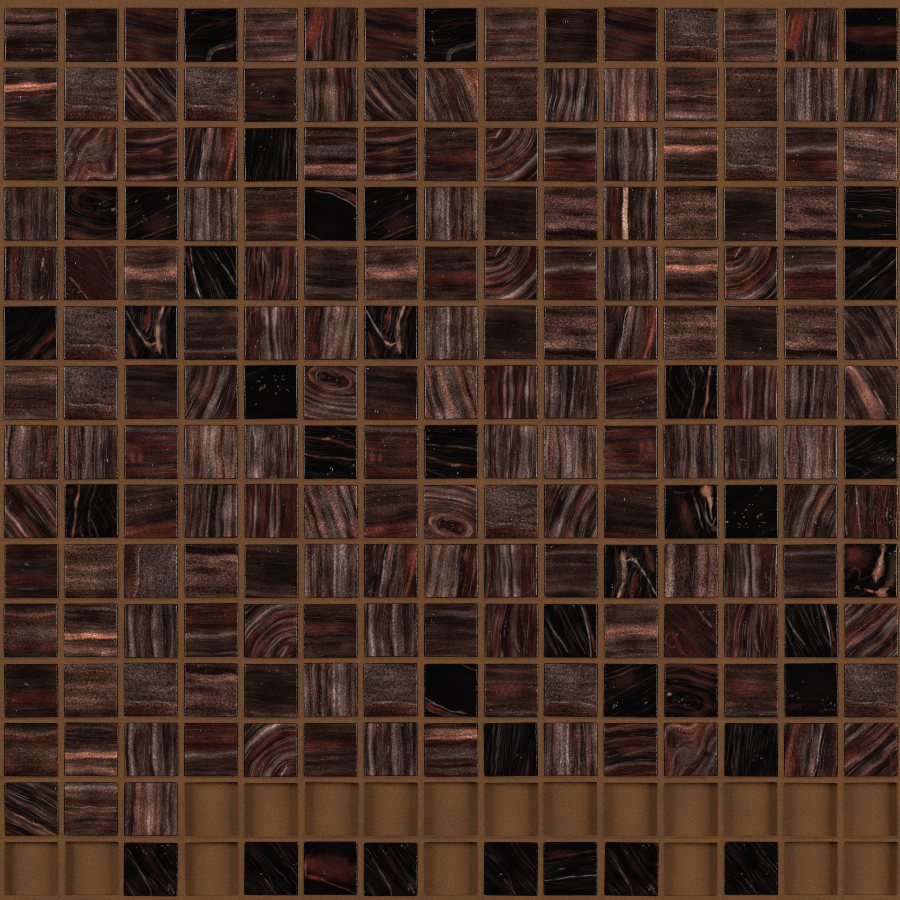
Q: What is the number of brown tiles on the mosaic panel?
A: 166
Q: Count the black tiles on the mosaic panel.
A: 40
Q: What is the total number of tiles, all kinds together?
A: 206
